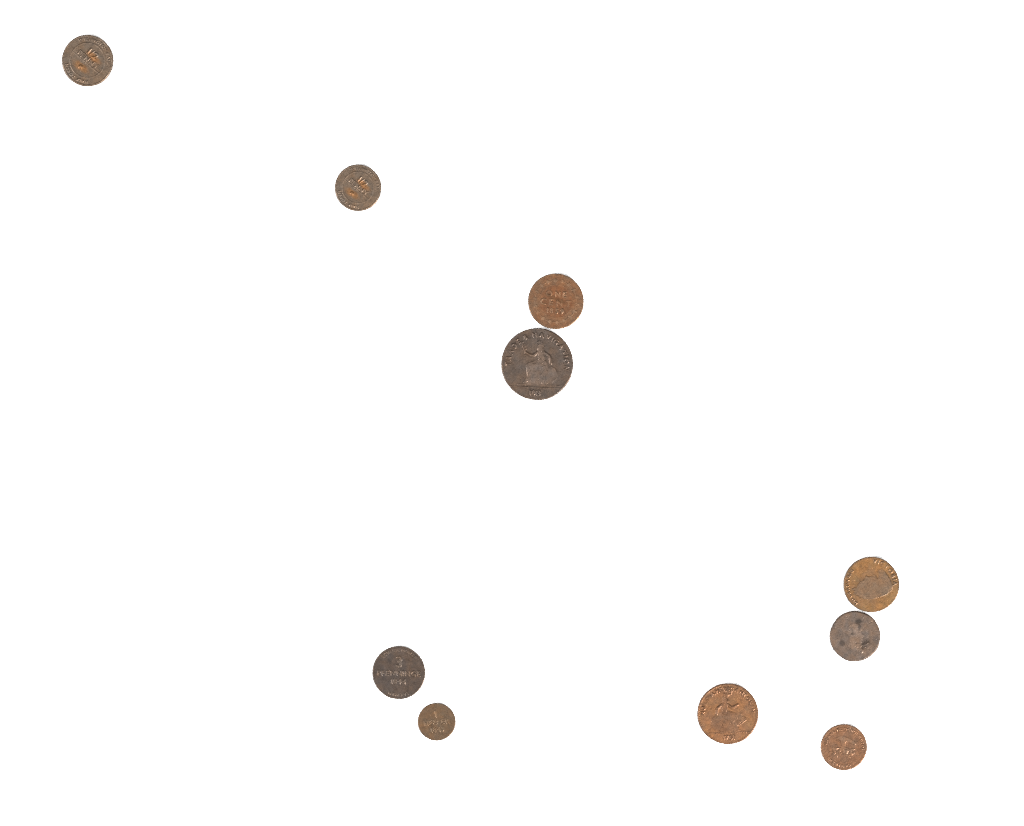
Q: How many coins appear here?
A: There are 10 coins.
